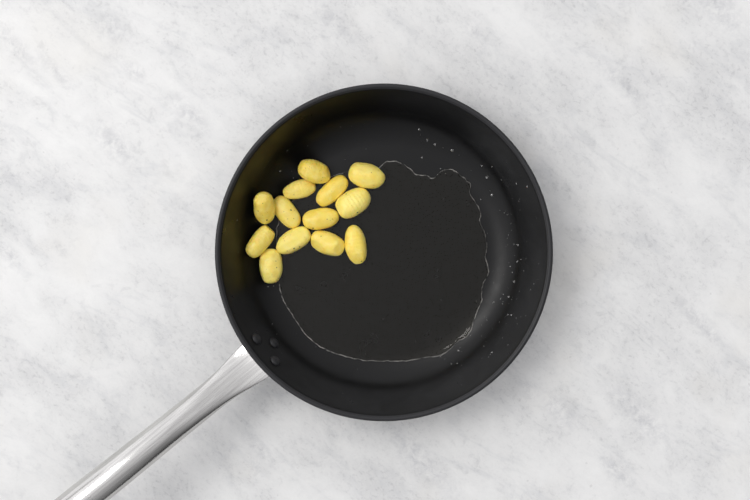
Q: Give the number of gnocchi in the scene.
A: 13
